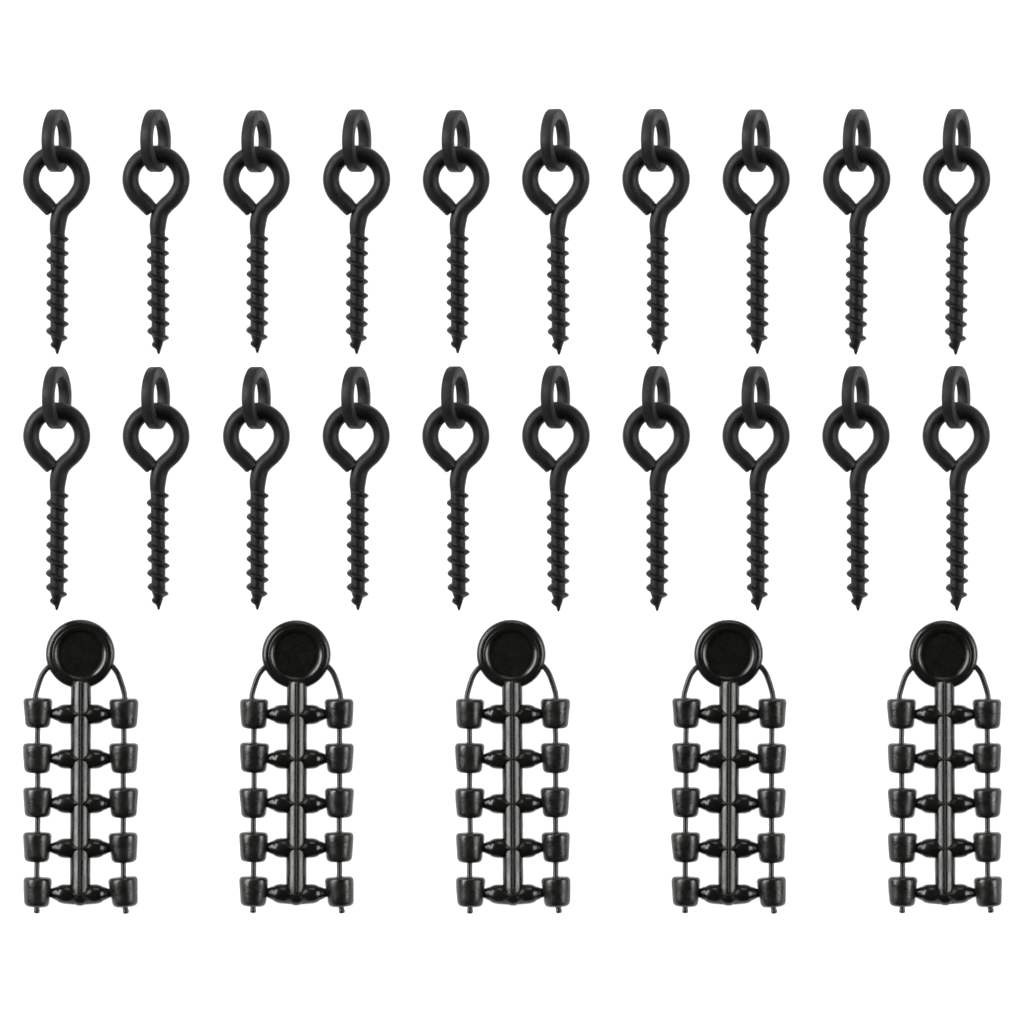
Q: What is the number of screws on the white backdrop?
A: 20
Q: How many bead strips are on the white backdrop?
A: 5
